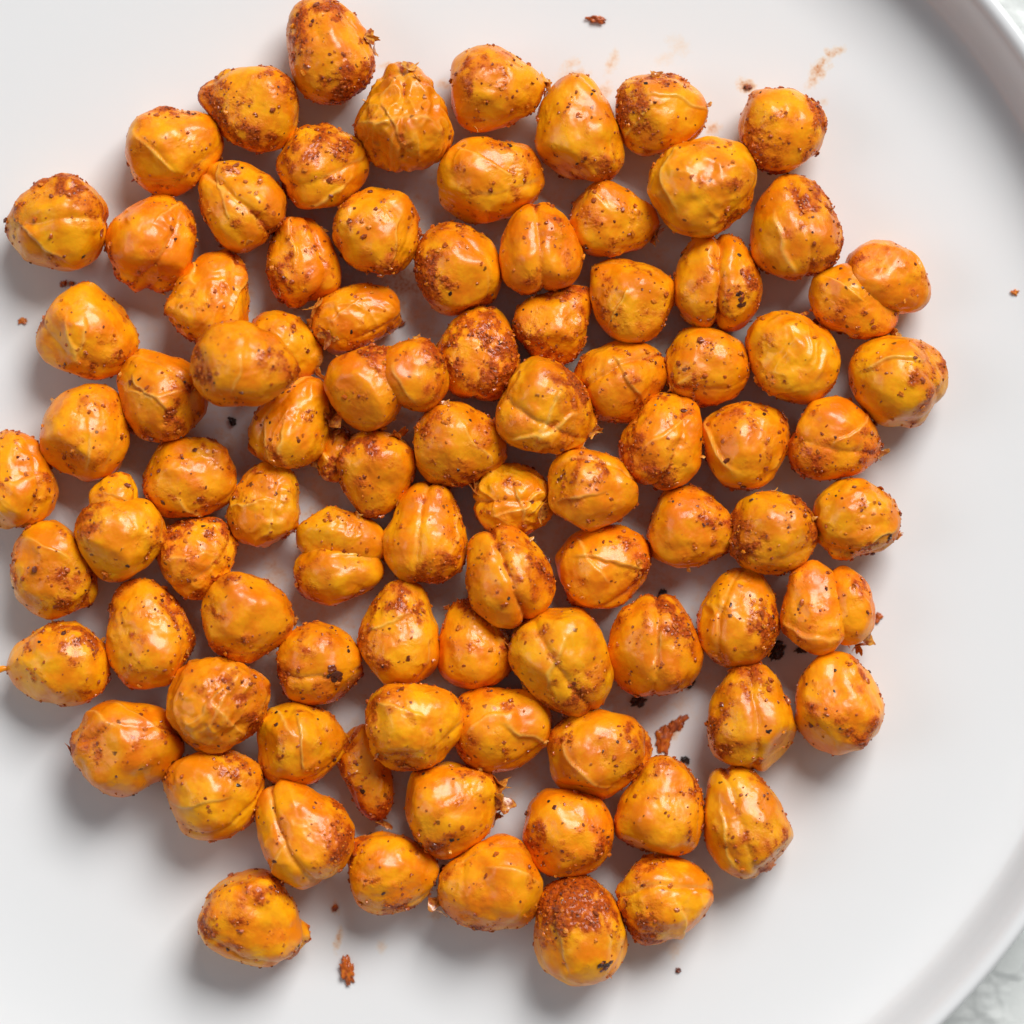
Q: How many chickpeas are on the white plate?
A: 89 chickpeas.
